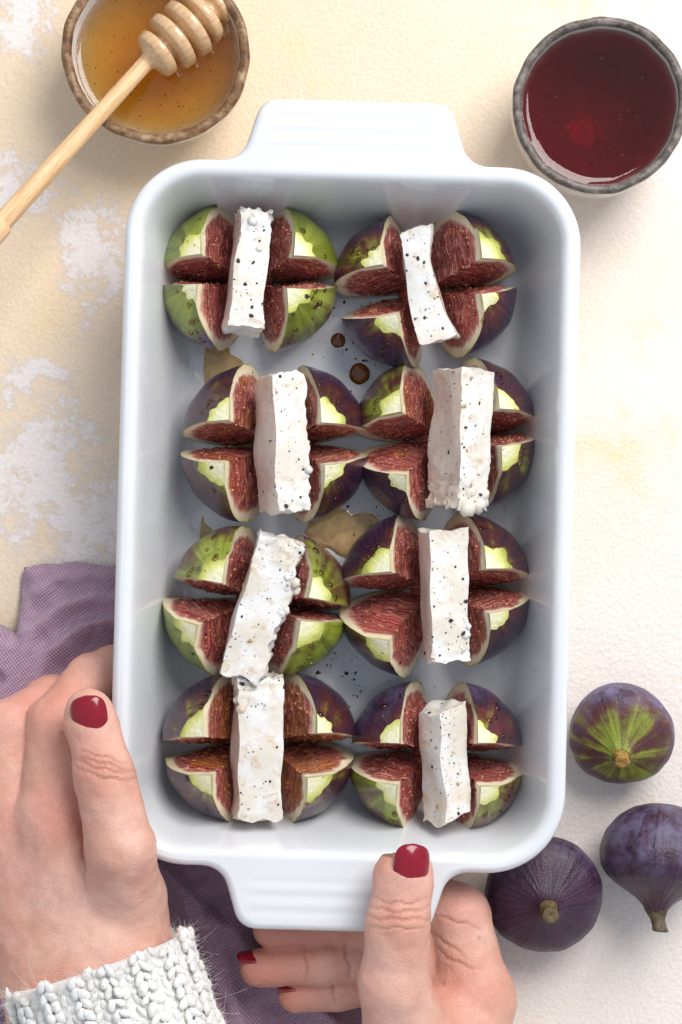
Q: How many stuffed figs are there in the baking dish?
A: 8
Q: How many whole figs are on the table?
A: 3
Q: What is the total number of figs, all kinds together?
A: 11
